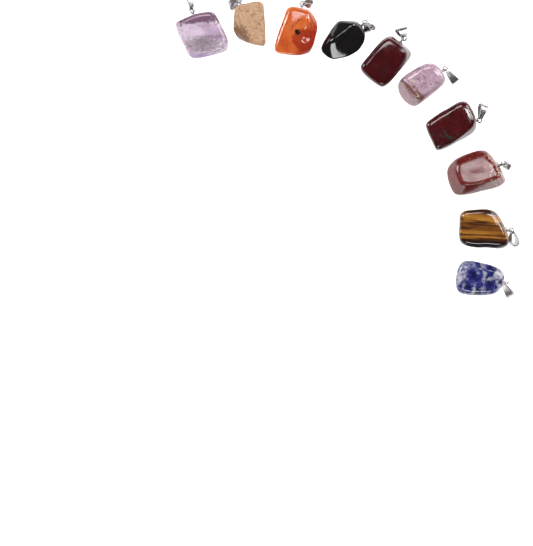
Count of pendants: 10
